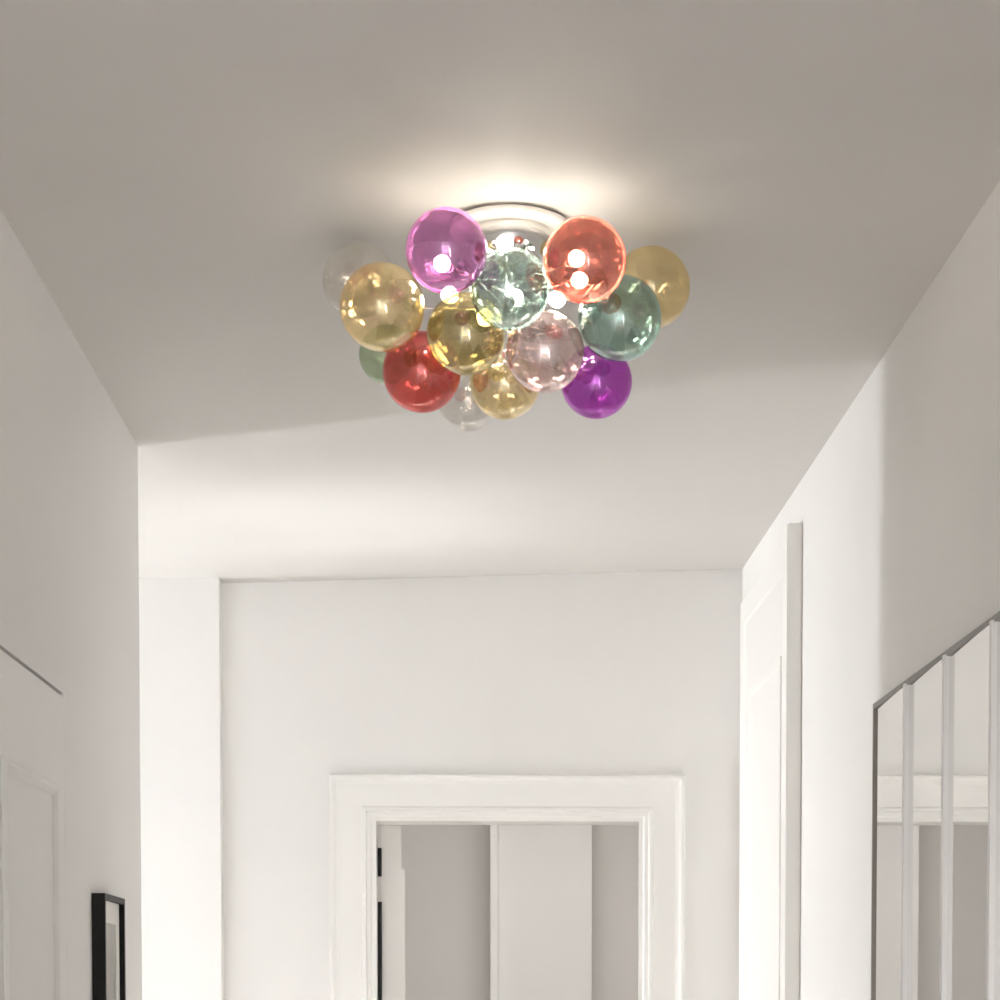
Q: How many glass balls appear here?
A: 14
